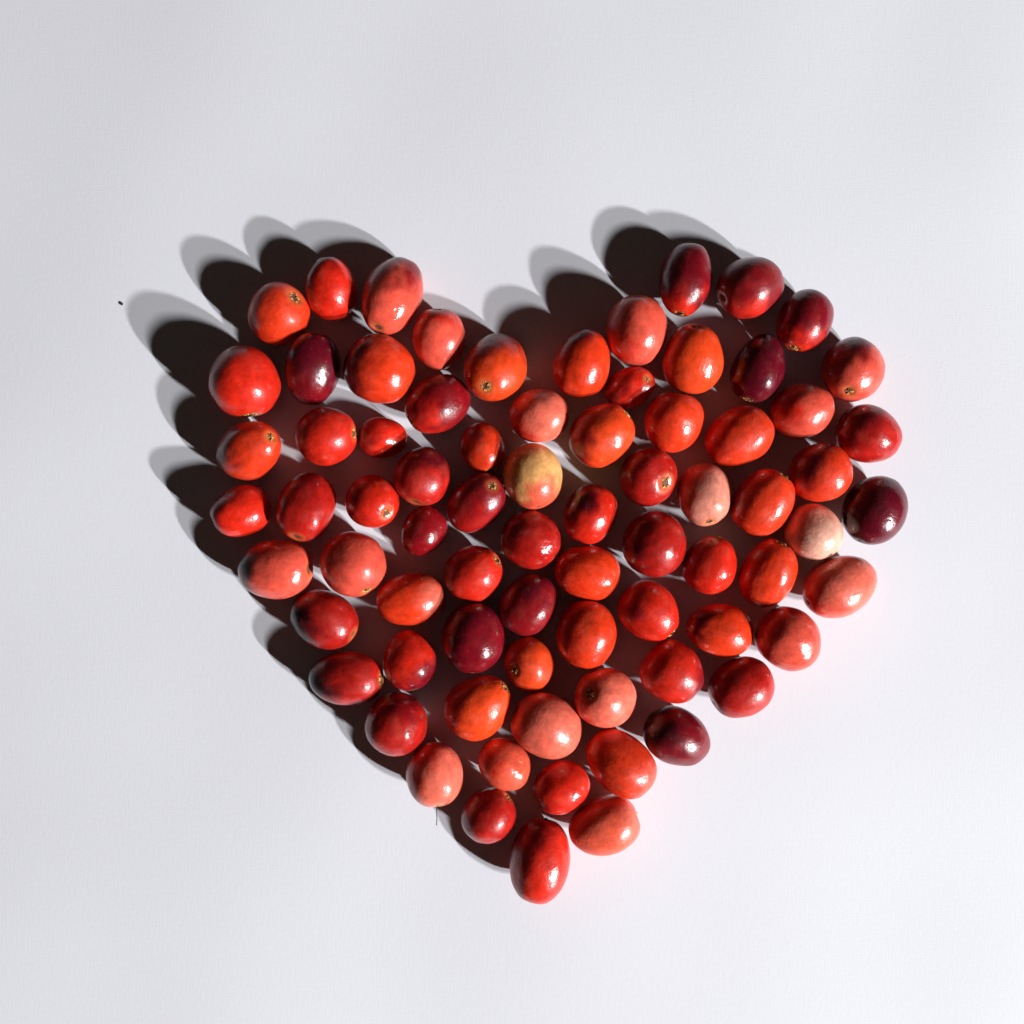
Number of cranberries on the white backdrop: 76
